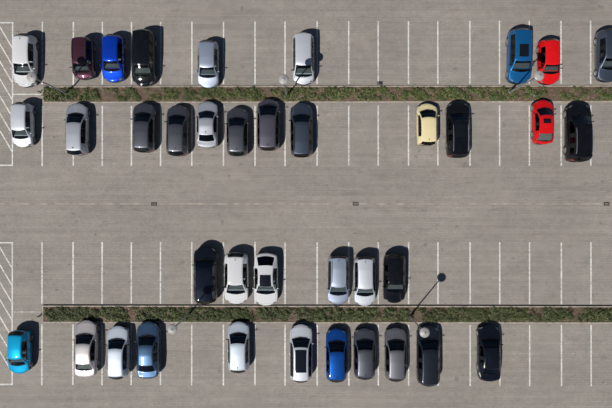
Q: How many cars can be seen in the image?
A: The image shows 38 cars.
